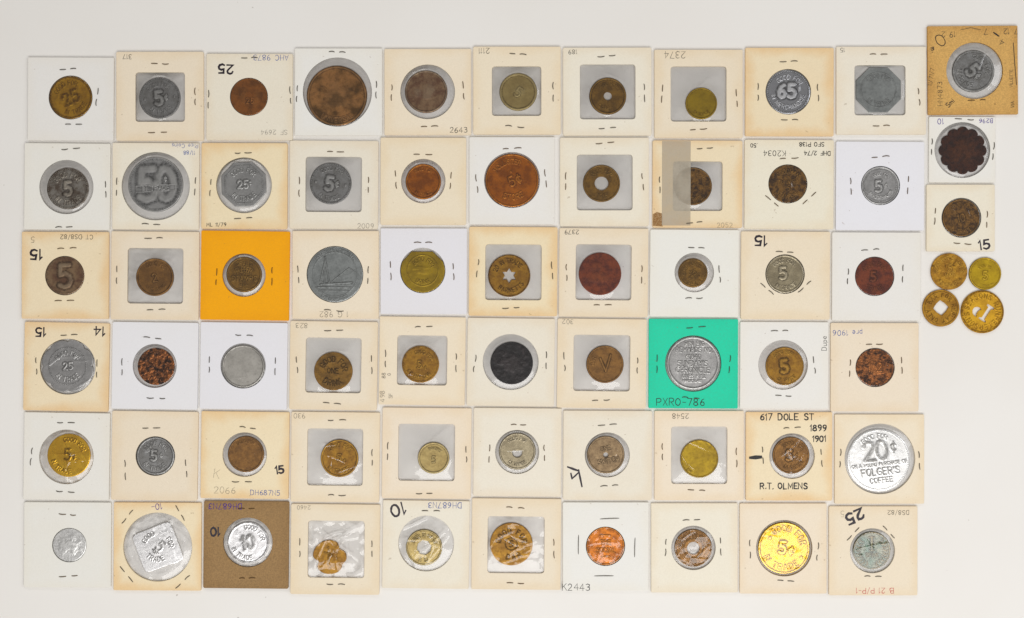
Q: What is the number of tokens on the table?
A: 67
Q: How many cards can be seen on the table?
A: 63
